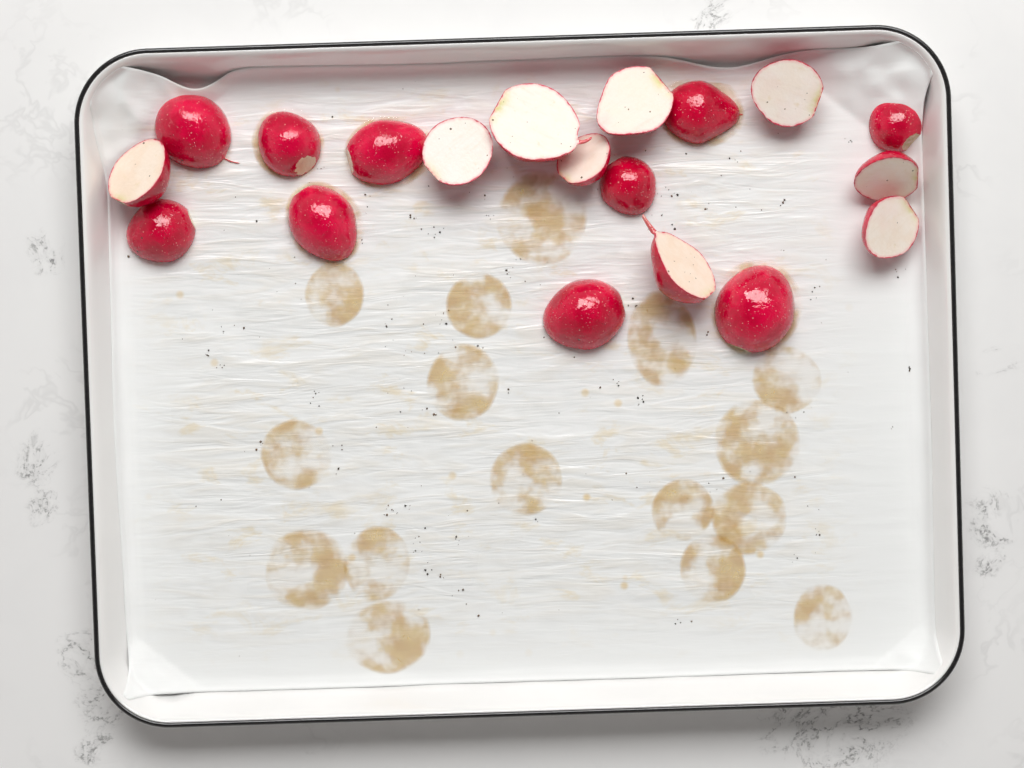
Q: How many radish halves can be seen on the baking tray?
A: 19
